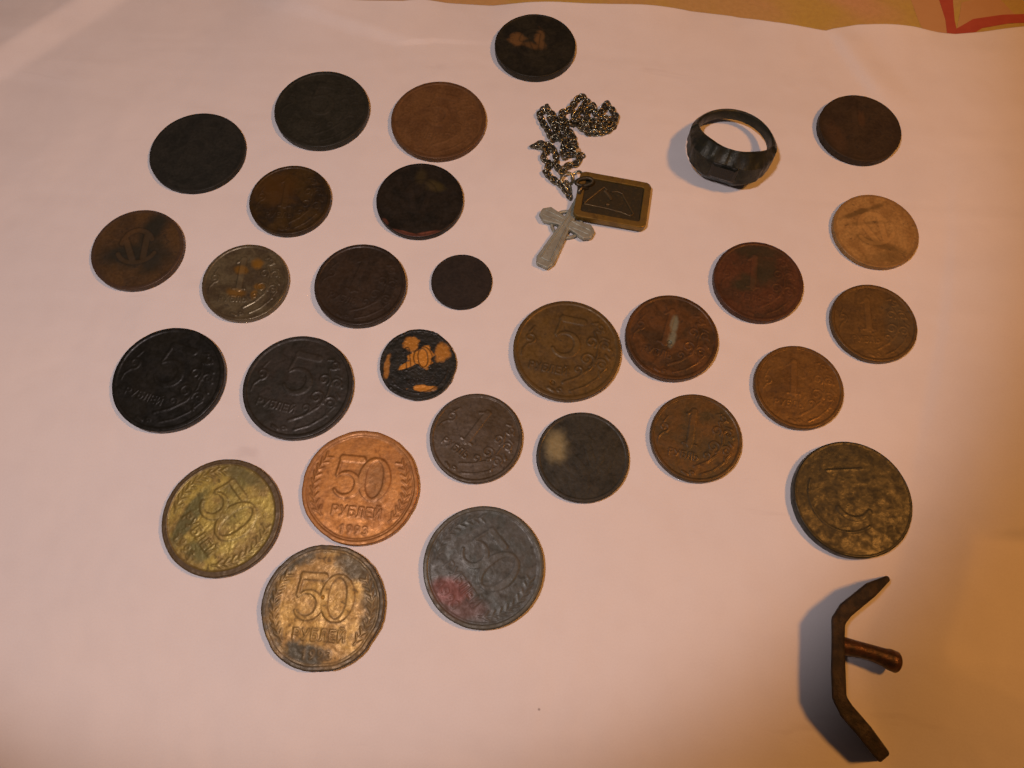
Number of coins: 28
